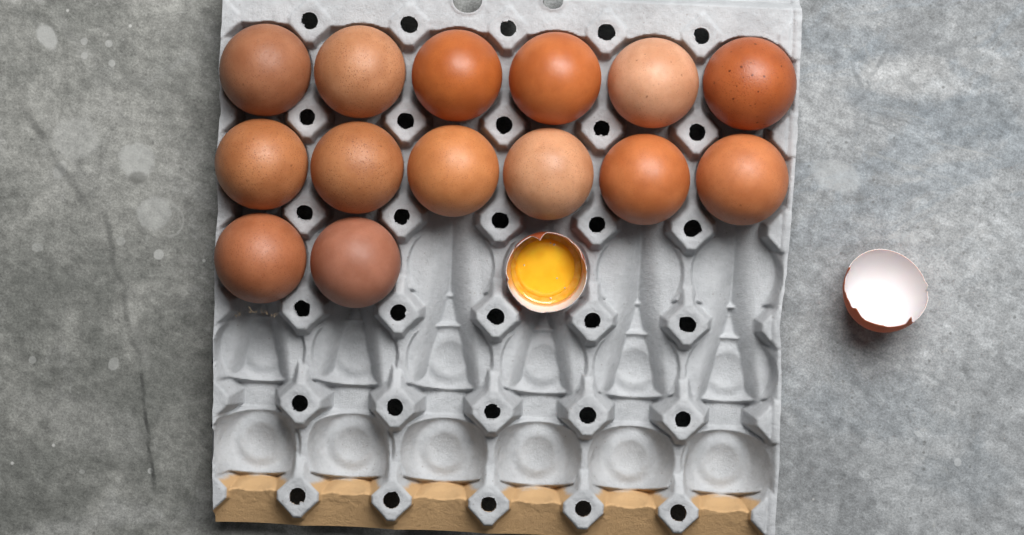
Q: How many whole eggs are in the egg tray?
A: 14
